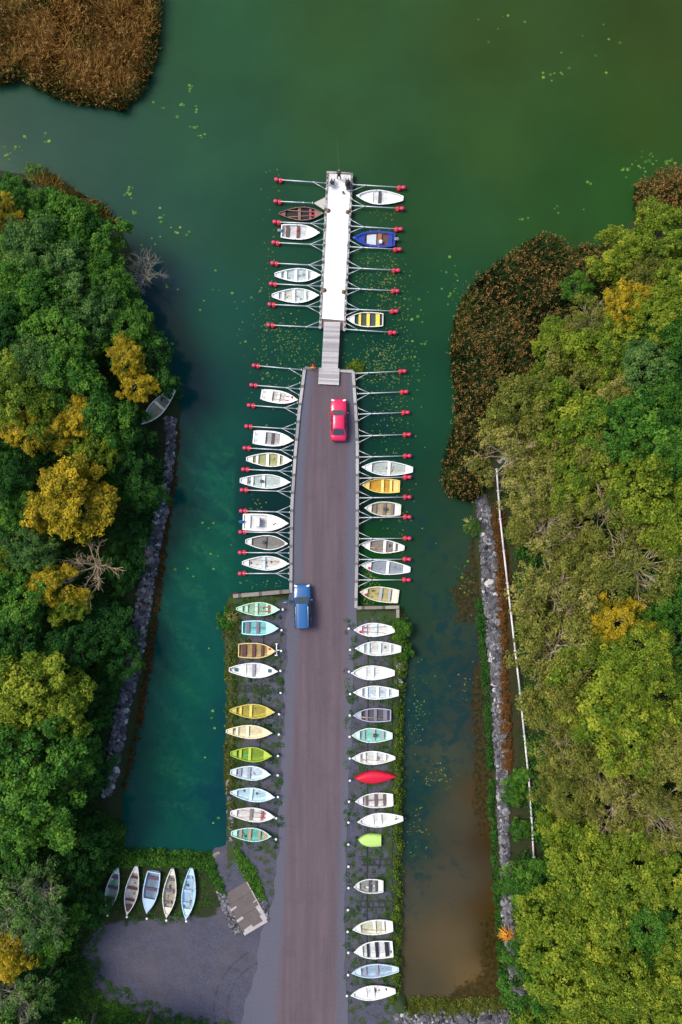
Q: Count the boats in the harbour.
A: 53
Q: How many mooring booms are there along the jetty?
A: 38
